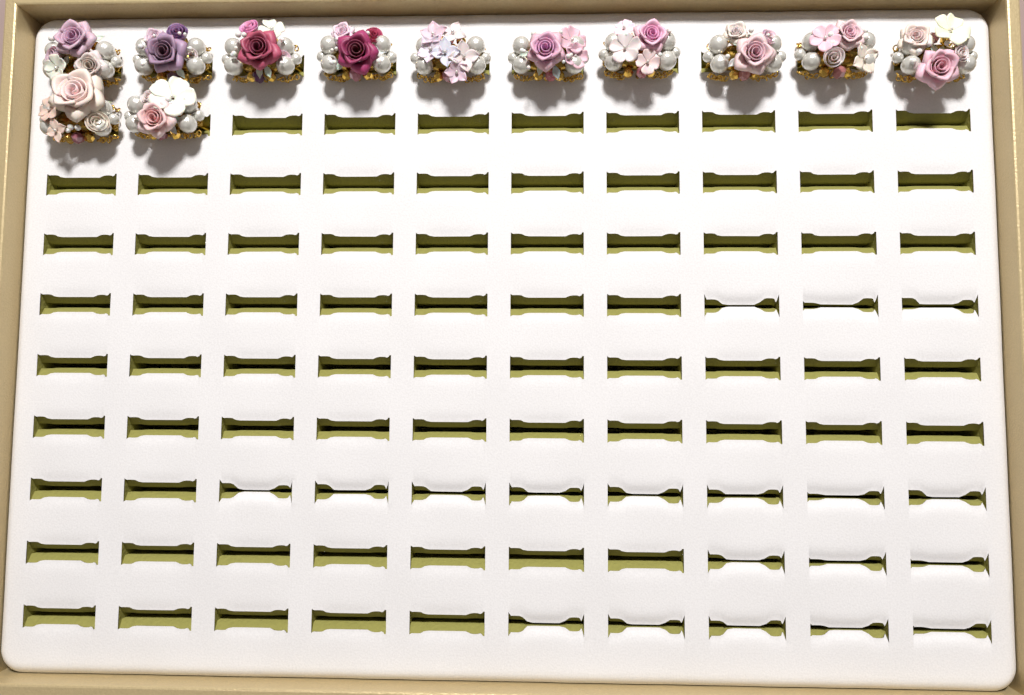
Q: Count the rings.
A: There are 12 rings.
